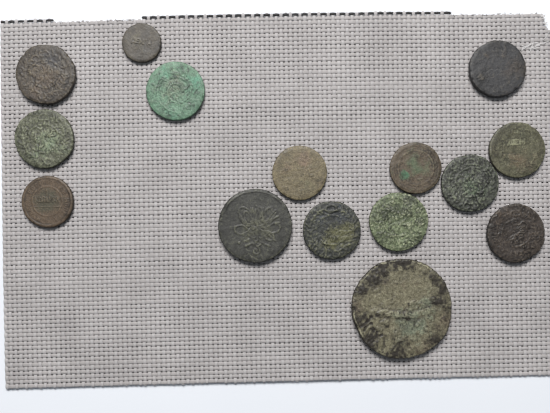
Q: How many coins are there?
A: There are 15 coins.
